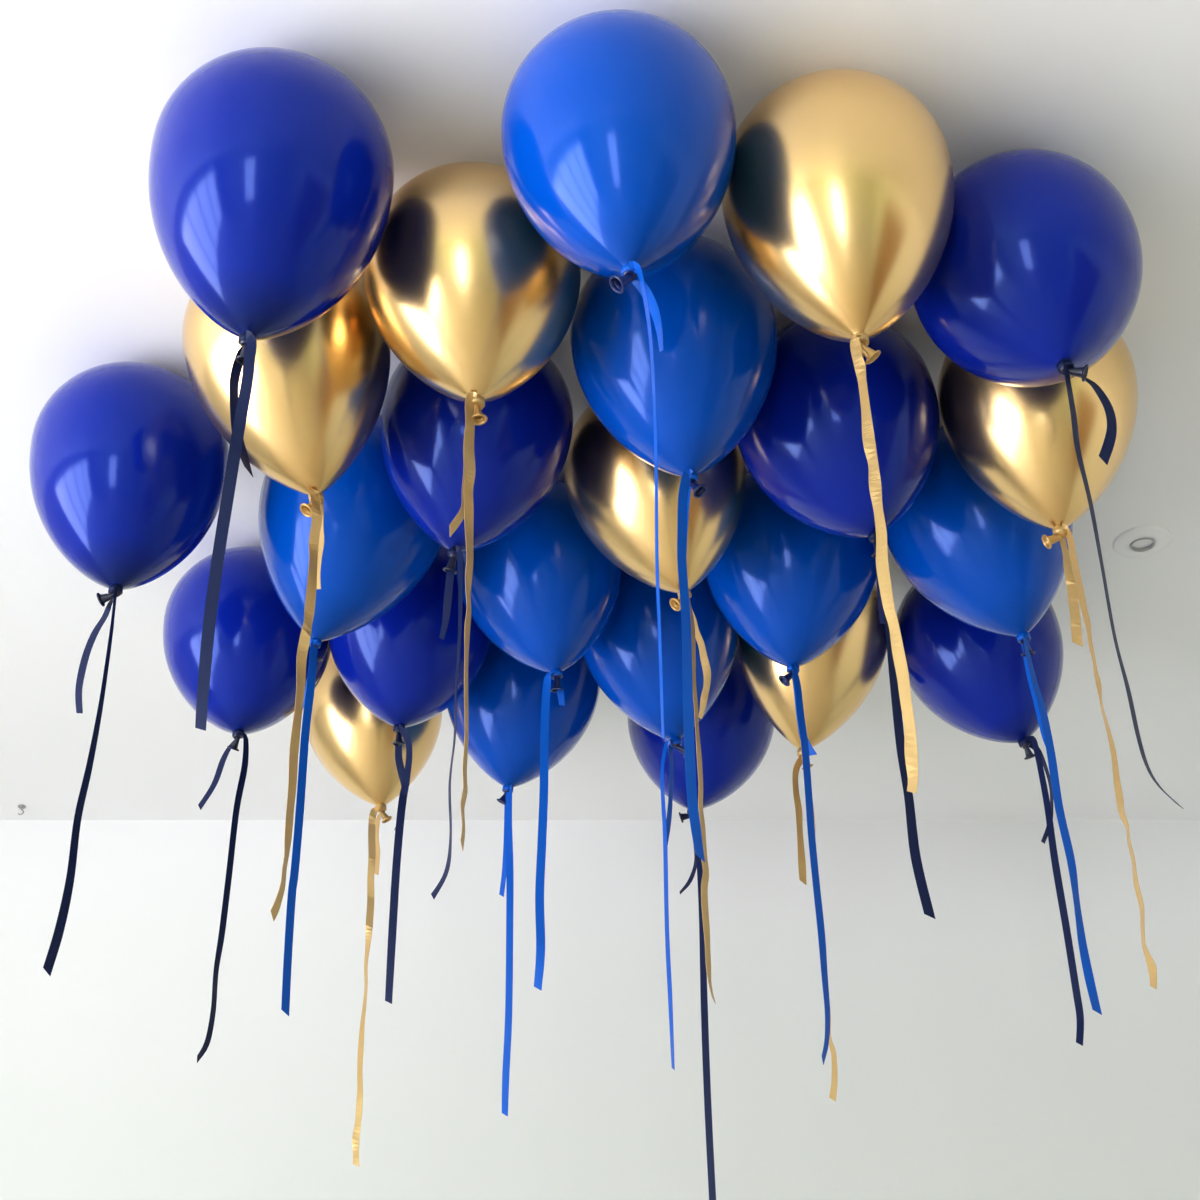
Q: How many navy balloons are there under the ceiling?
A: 9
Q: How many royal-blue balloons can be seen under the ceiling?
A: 8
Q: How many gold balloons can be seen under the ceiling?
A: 7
